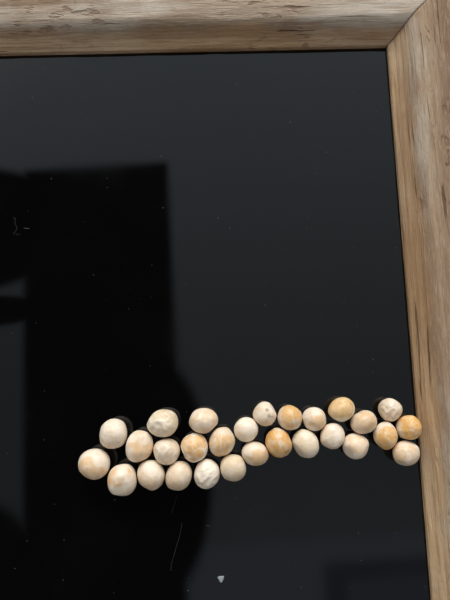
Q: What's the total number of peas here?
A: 28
